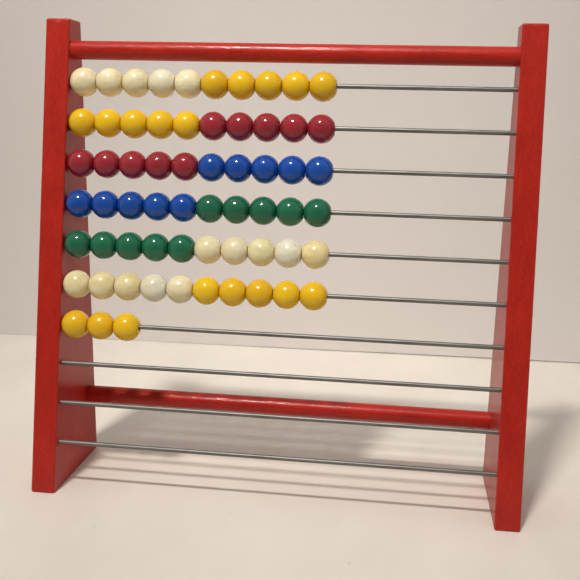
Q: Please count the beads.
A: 63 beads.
